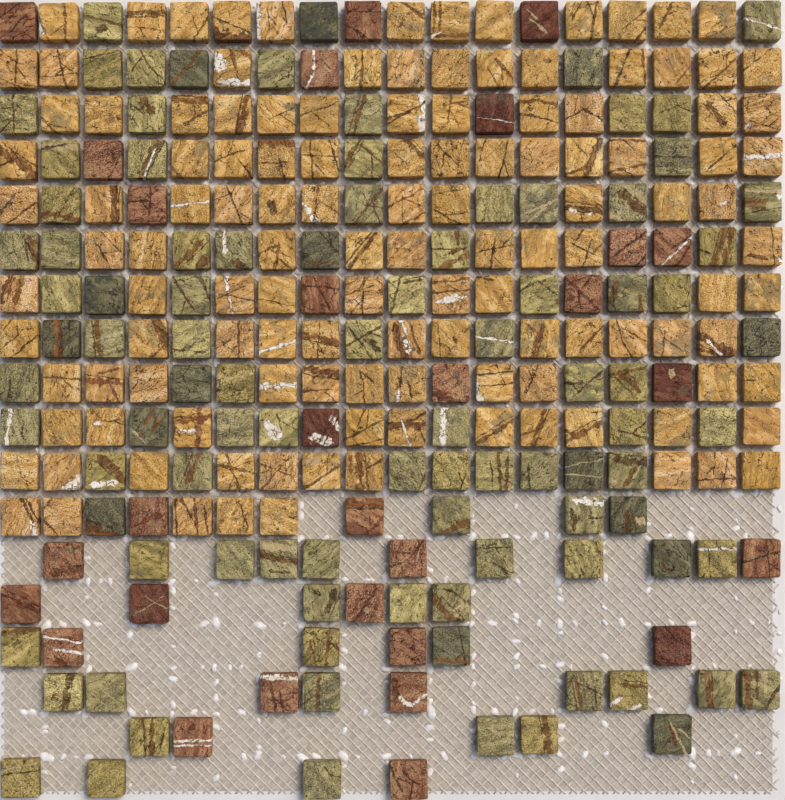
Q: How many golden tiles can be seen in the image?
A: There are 126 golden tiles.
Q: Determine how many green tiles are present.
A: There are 95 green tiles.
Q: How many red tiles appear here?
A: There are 29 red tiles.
